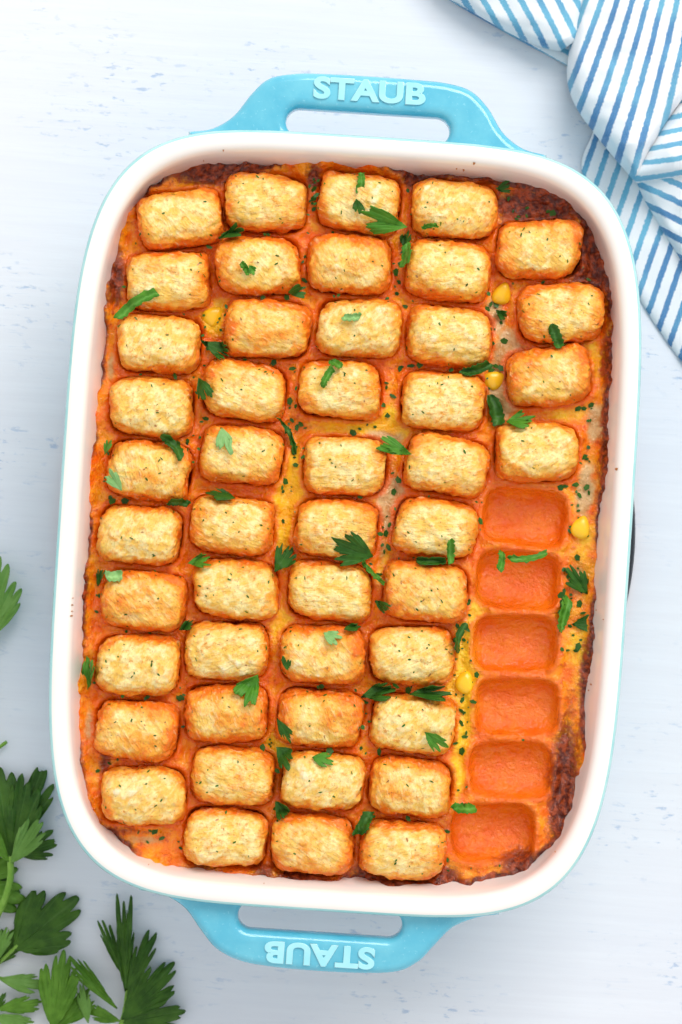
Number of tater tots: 47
